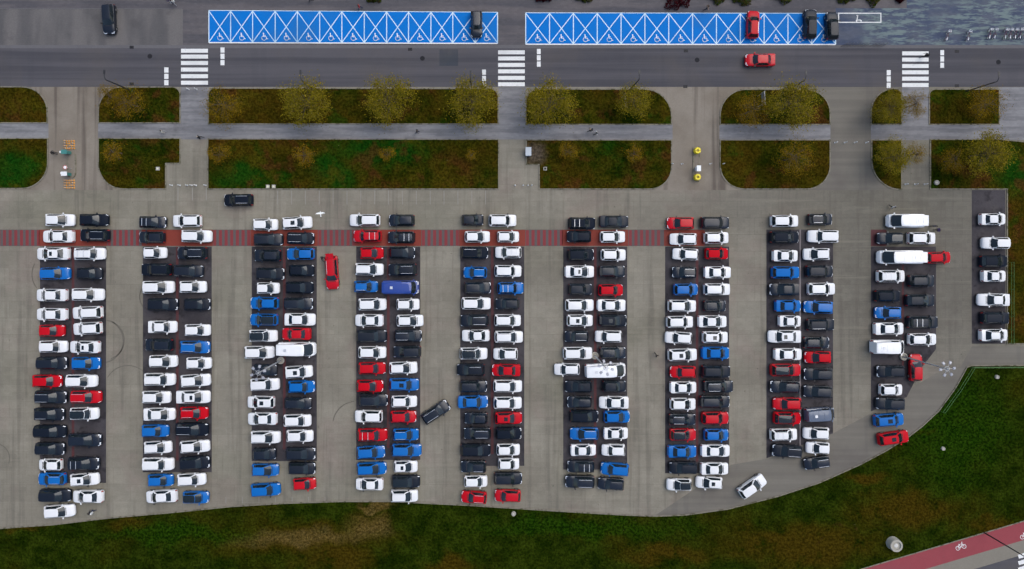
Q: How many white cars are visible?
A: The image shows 130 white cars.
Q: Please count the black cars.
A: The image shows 105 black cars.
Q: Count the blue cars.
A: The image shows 34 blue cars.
